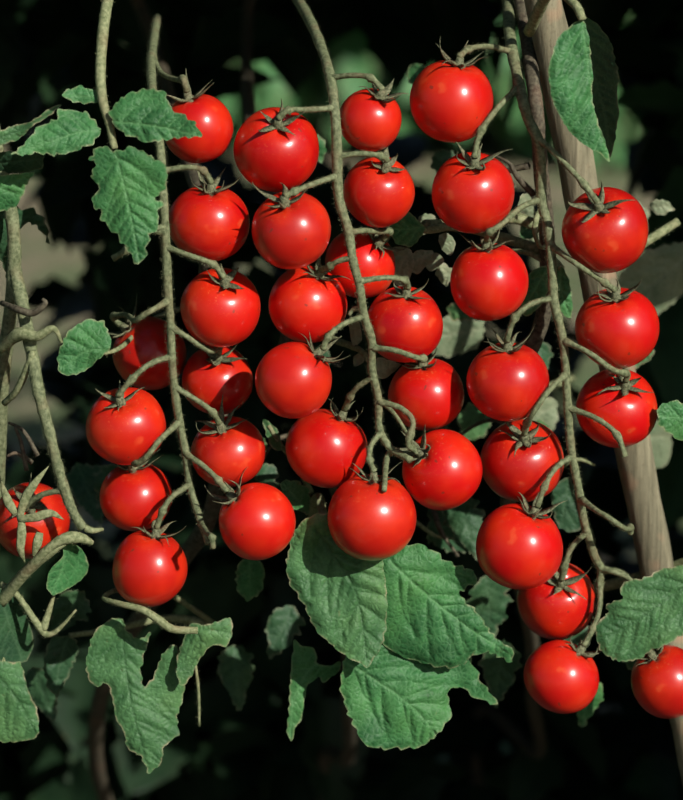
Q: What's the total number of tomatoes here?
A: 35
